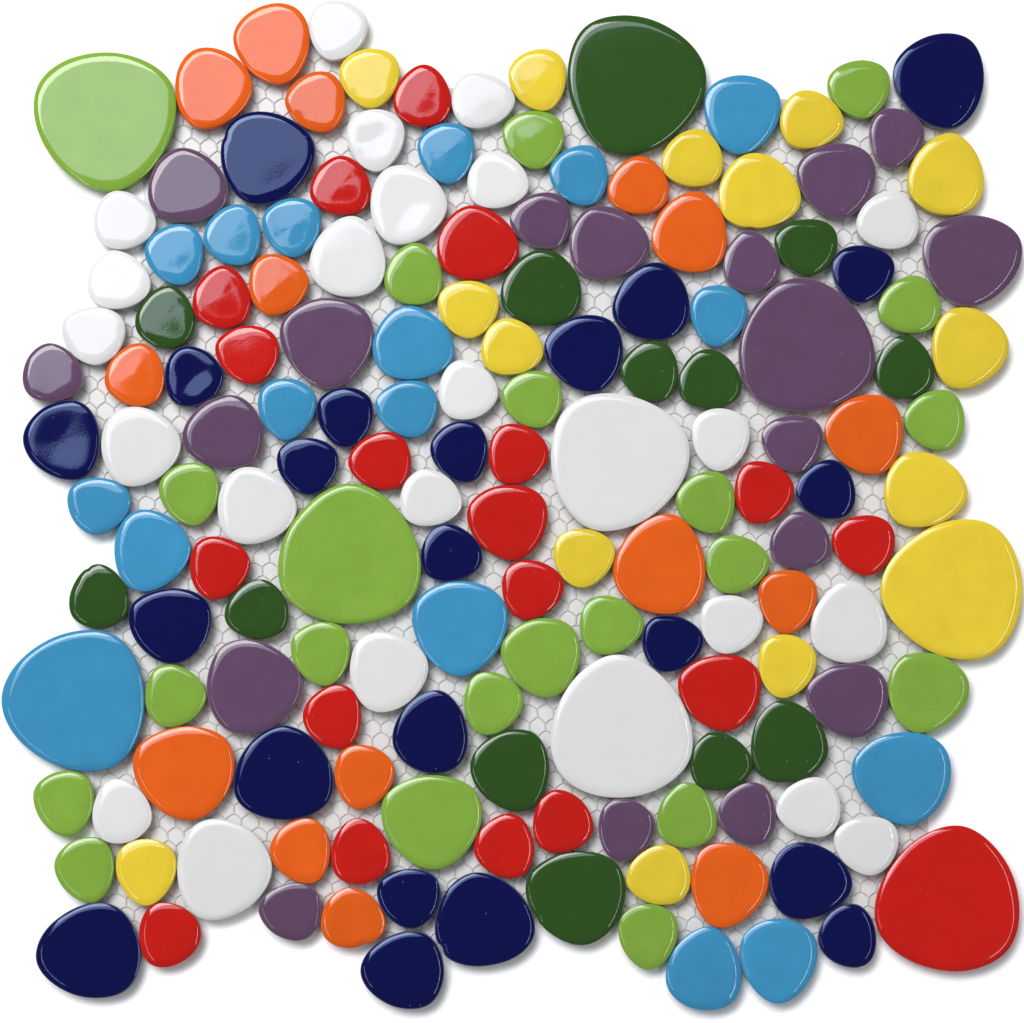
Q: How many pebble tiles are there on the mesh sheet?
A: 165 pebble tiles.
